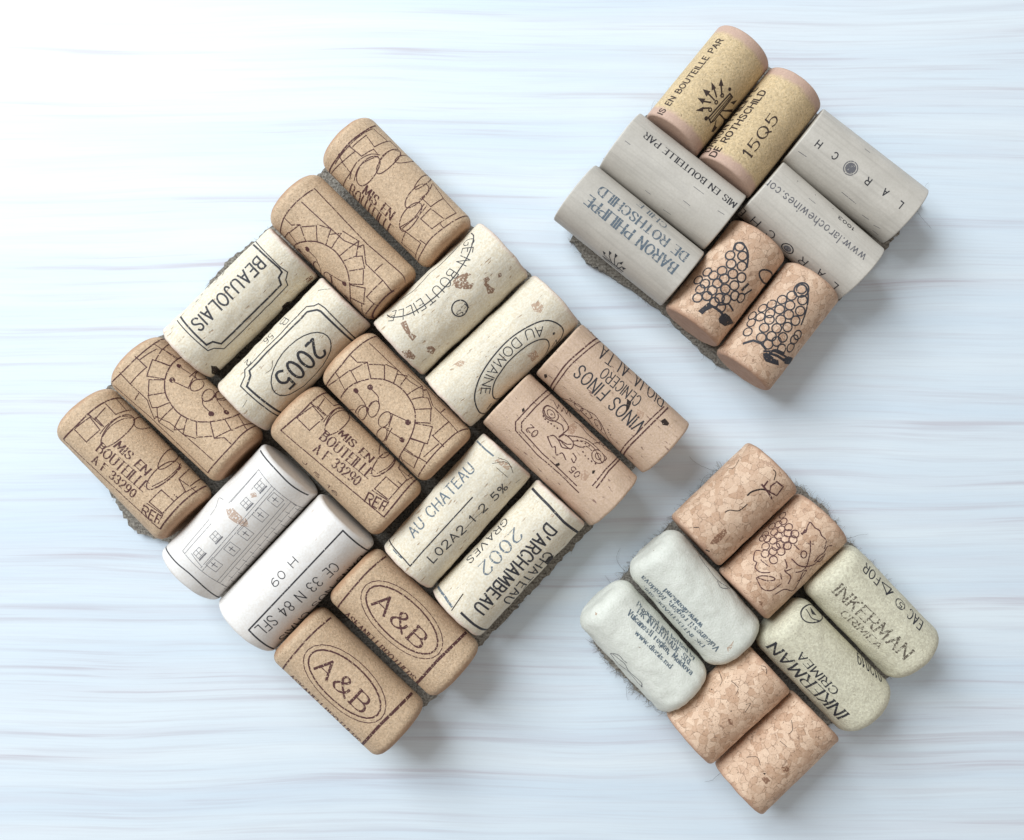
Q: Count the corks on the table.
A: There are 34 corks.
